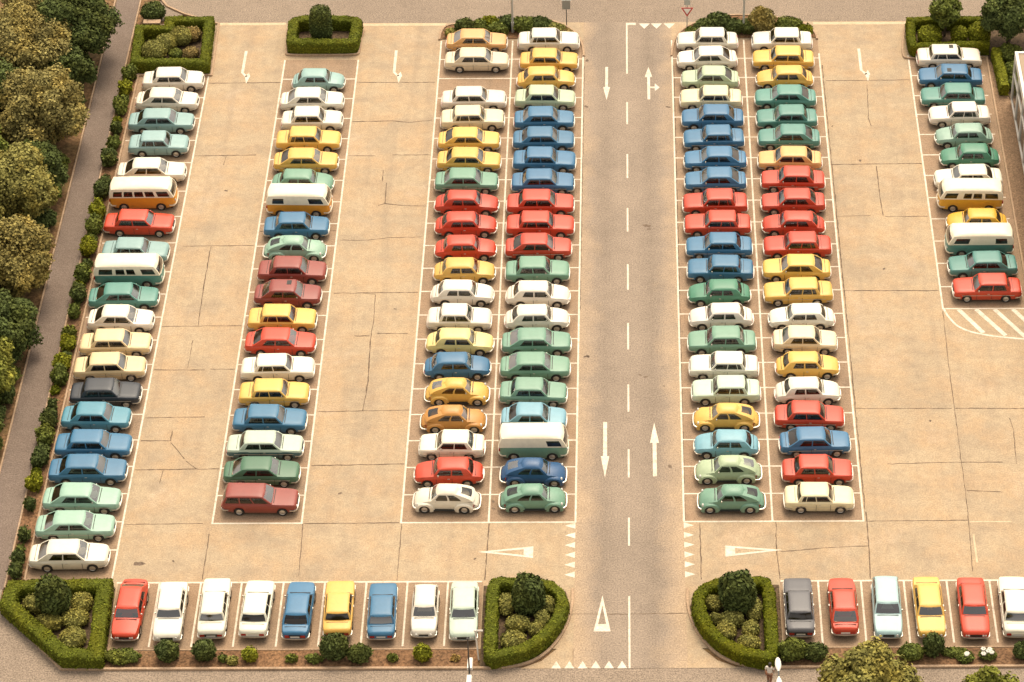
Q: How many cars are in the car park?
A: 143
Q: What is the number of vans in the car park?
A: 6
